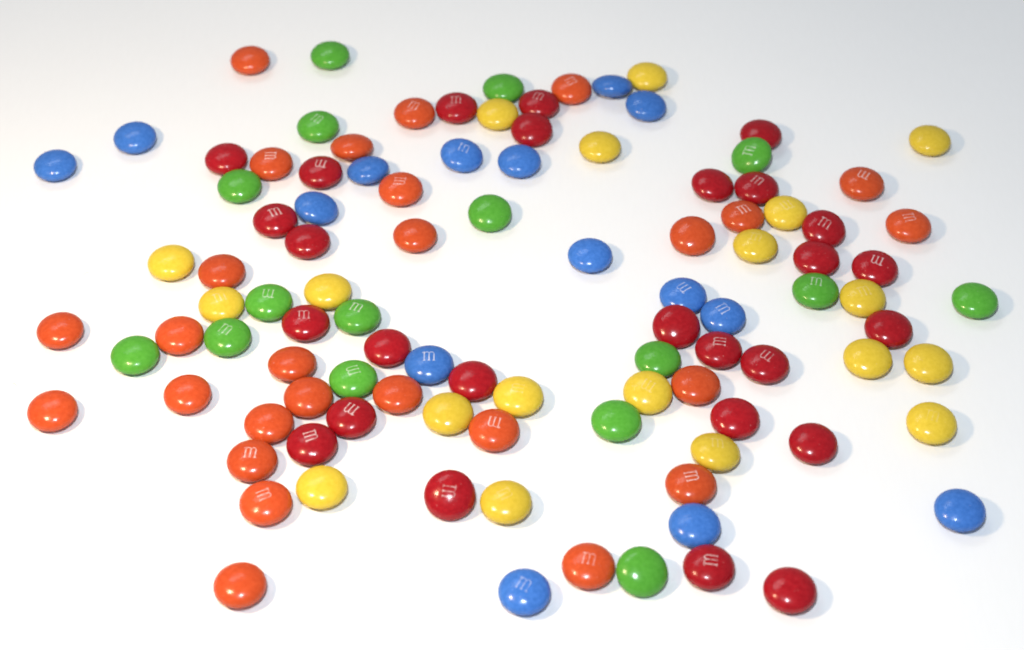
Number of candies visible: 104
